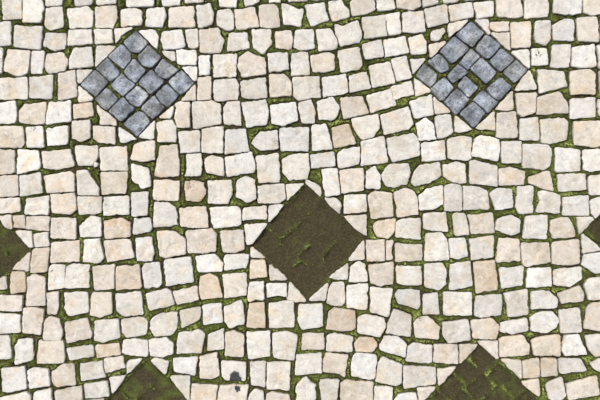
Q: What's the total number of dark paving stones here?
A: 32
